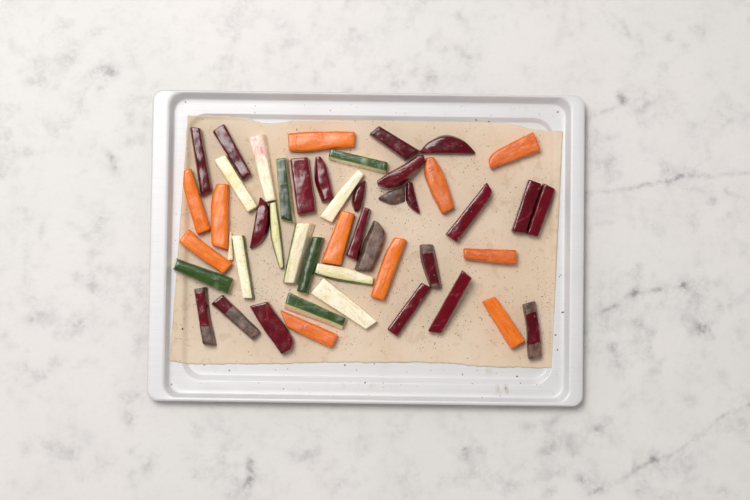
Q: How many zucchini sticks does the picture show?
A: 14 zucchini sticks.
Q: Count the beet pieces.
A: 23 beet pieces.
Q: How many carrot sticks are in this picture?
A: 11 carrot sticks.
